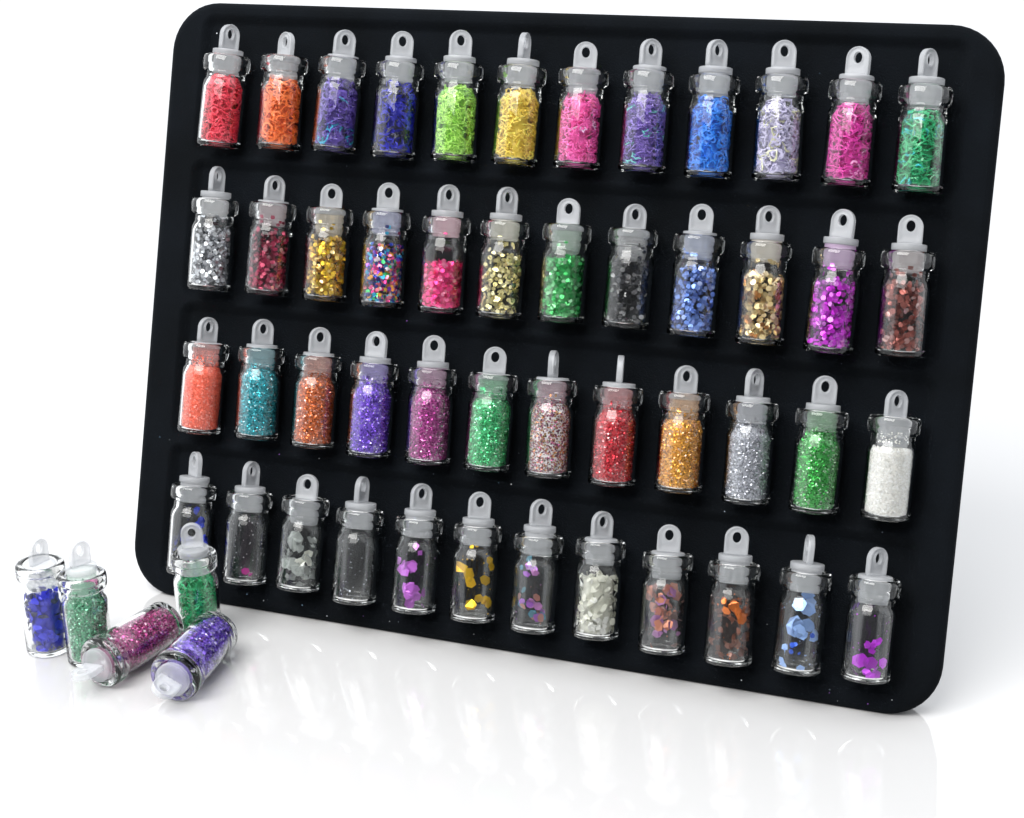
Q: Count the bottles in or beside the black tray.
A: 53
